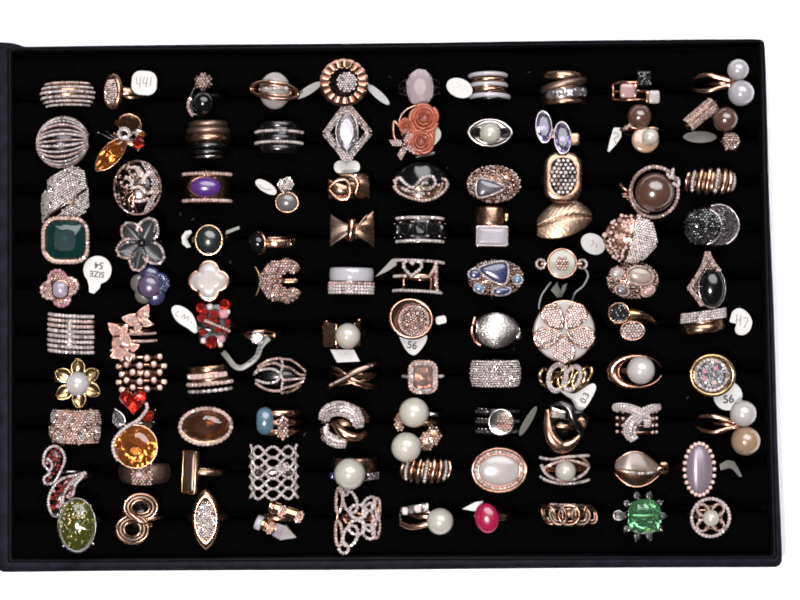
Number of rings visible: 100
